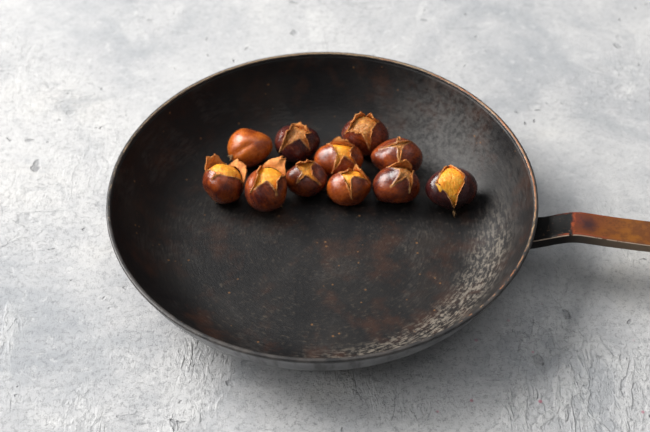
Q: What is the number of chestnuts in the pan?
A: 11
